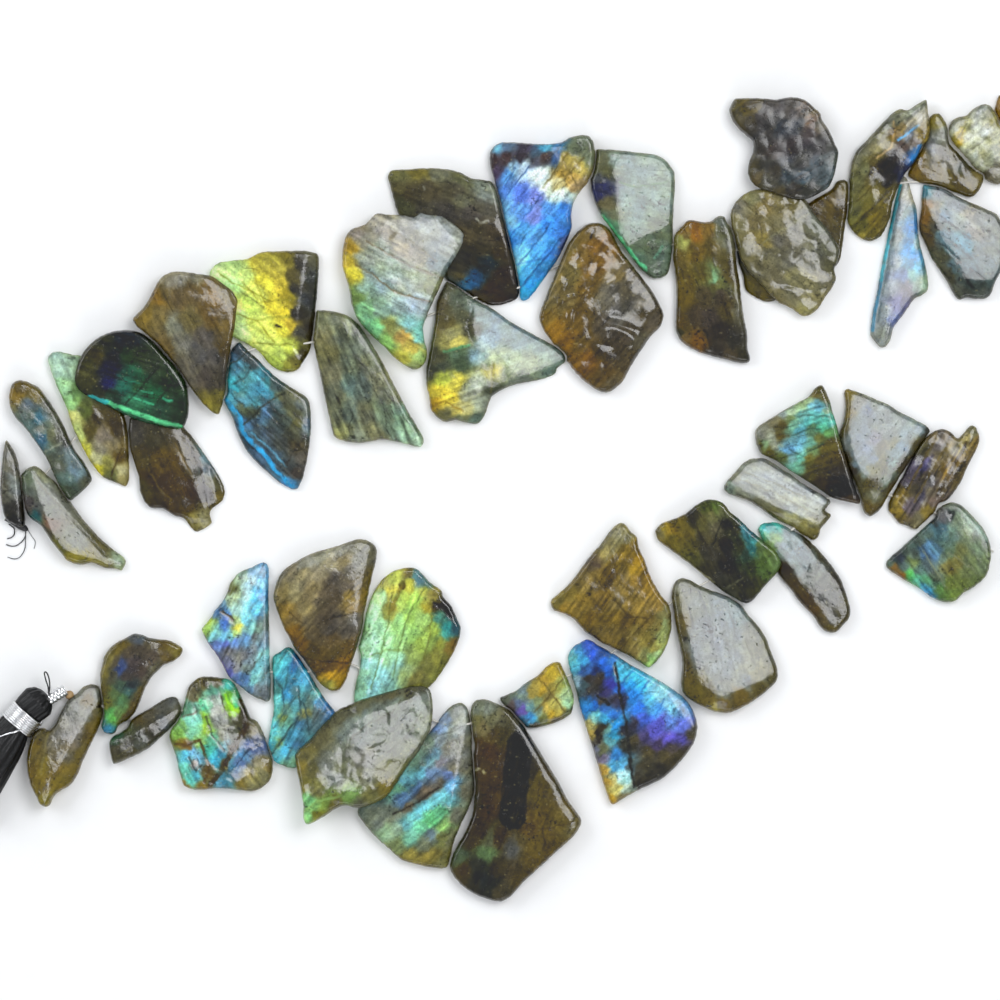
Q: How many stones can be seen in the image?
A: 49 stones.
